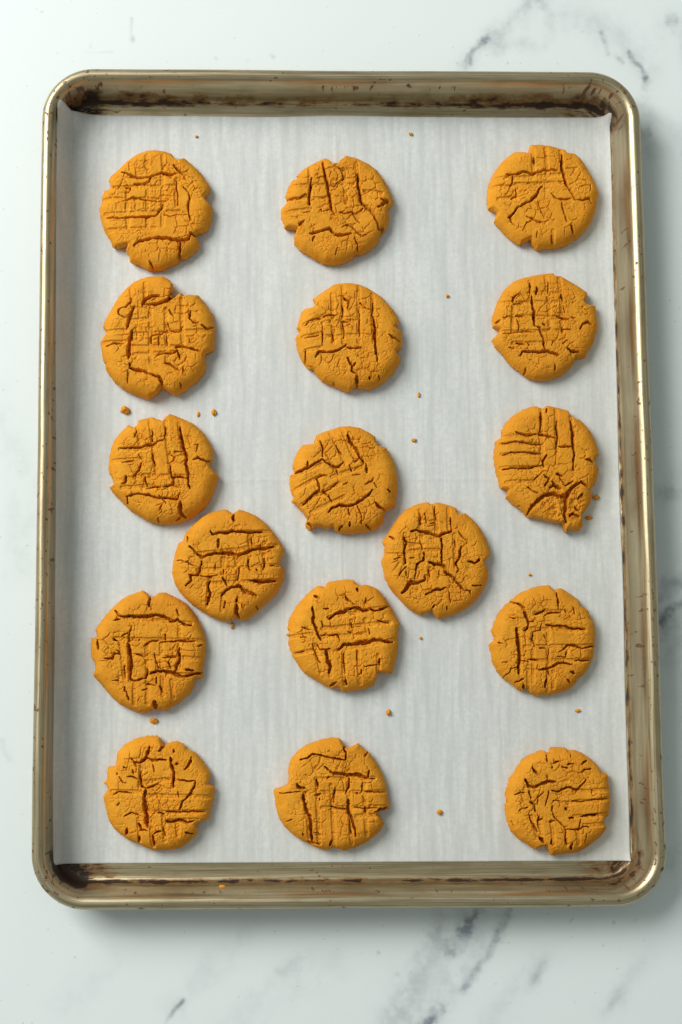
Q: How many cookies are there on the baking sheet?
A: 17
